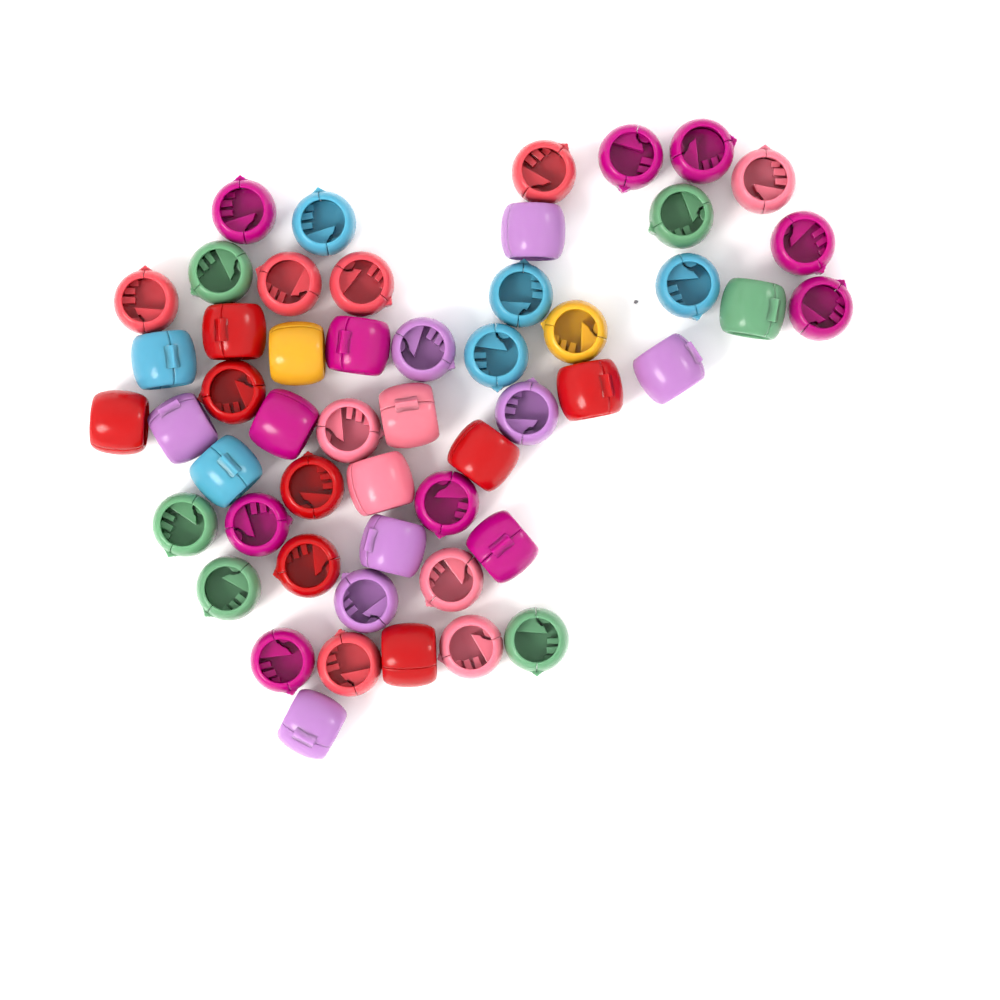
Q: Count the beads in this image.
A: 52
